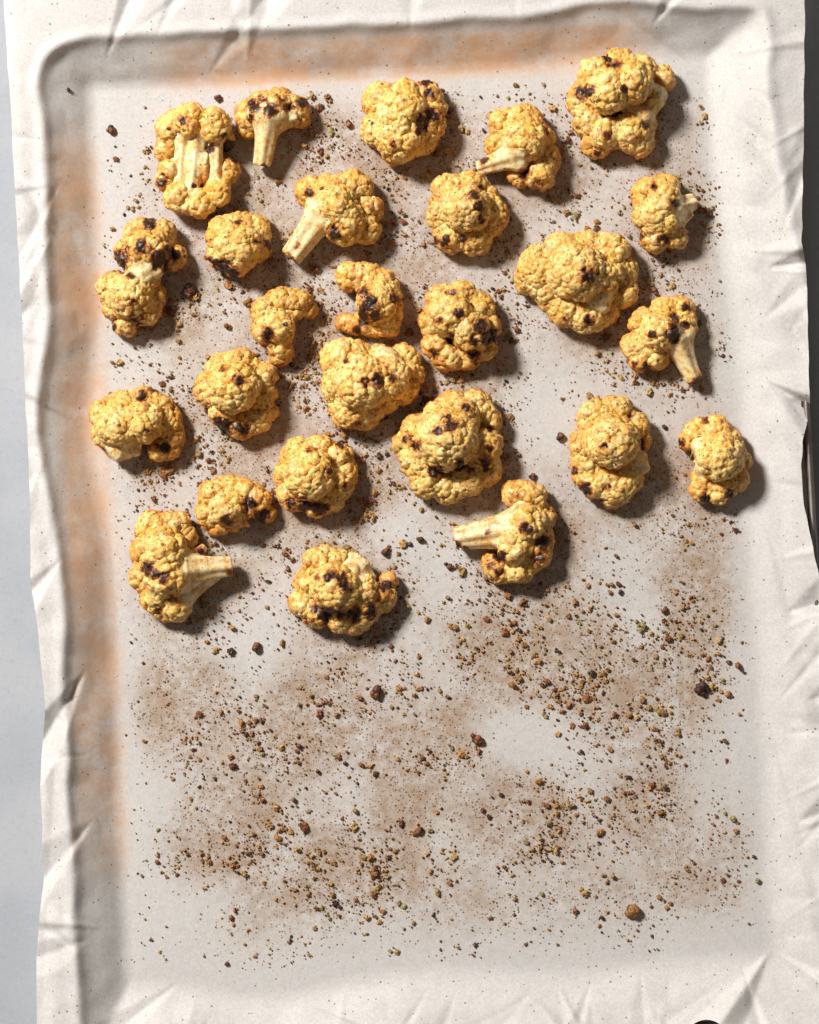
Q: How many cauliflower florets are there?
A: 26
